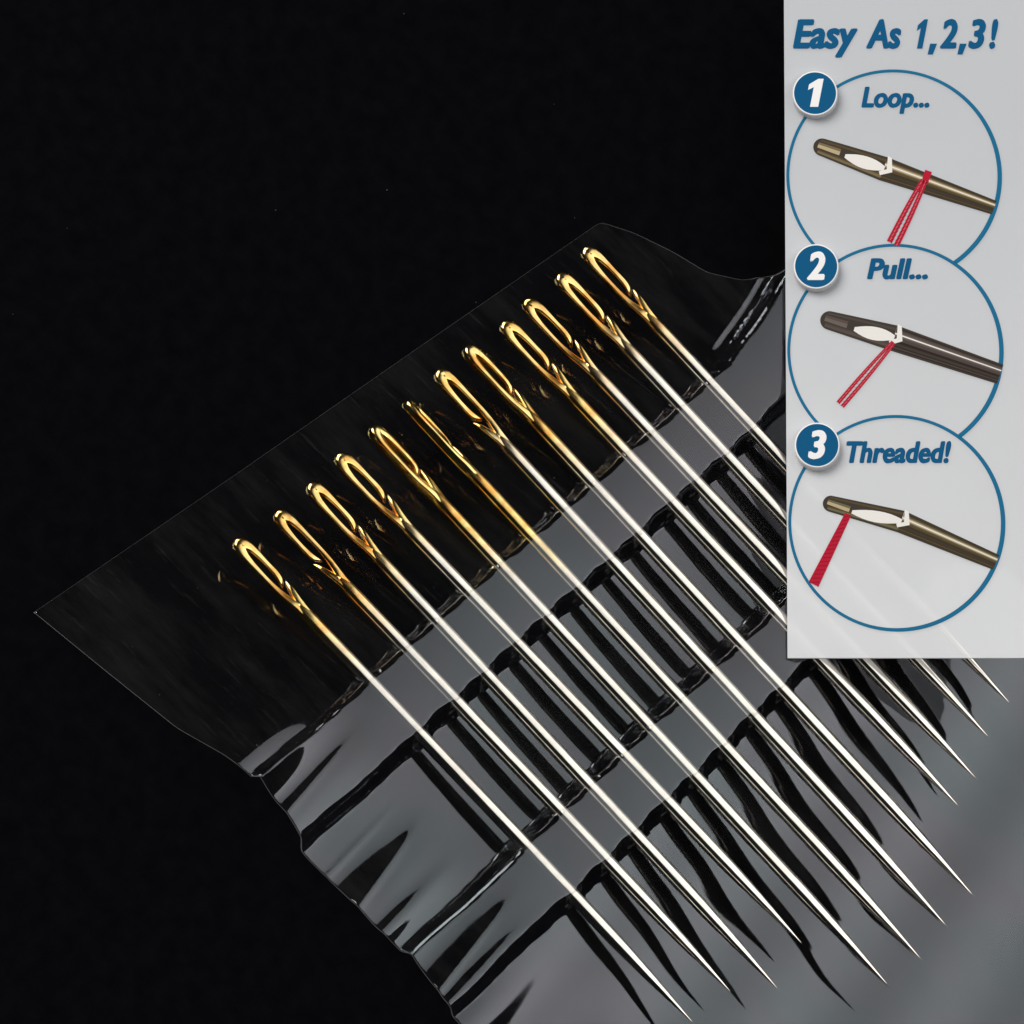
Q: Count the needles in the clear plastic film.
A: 12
